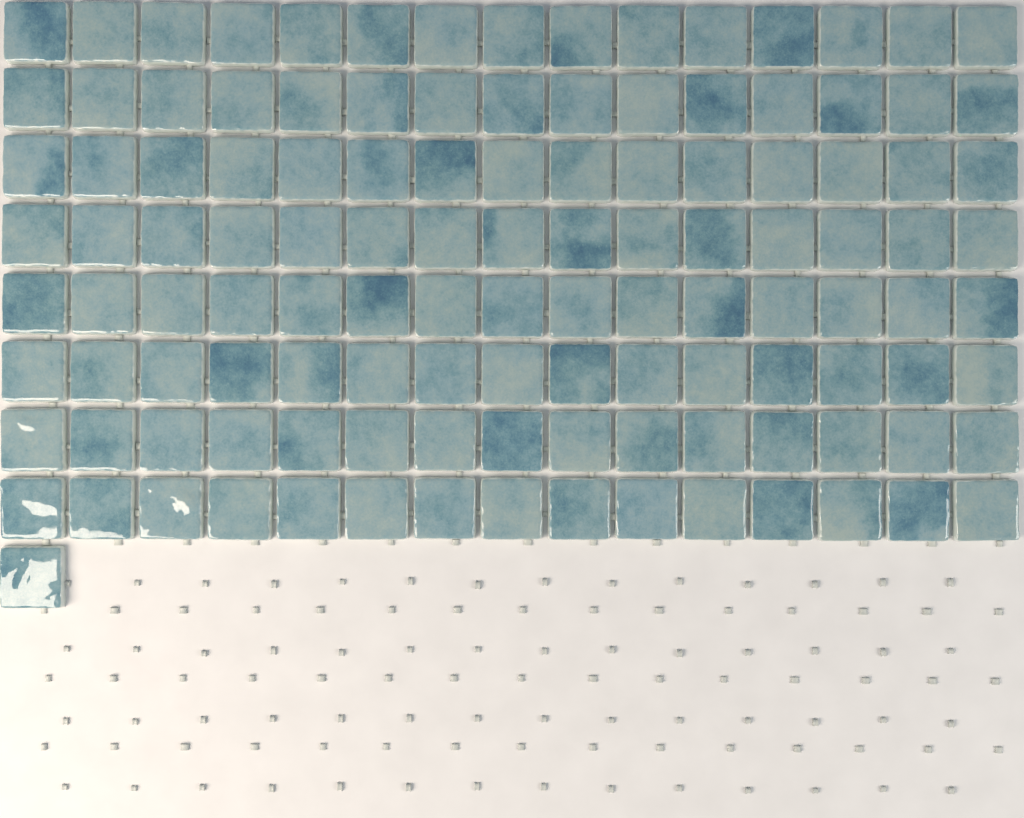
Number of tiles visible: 121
